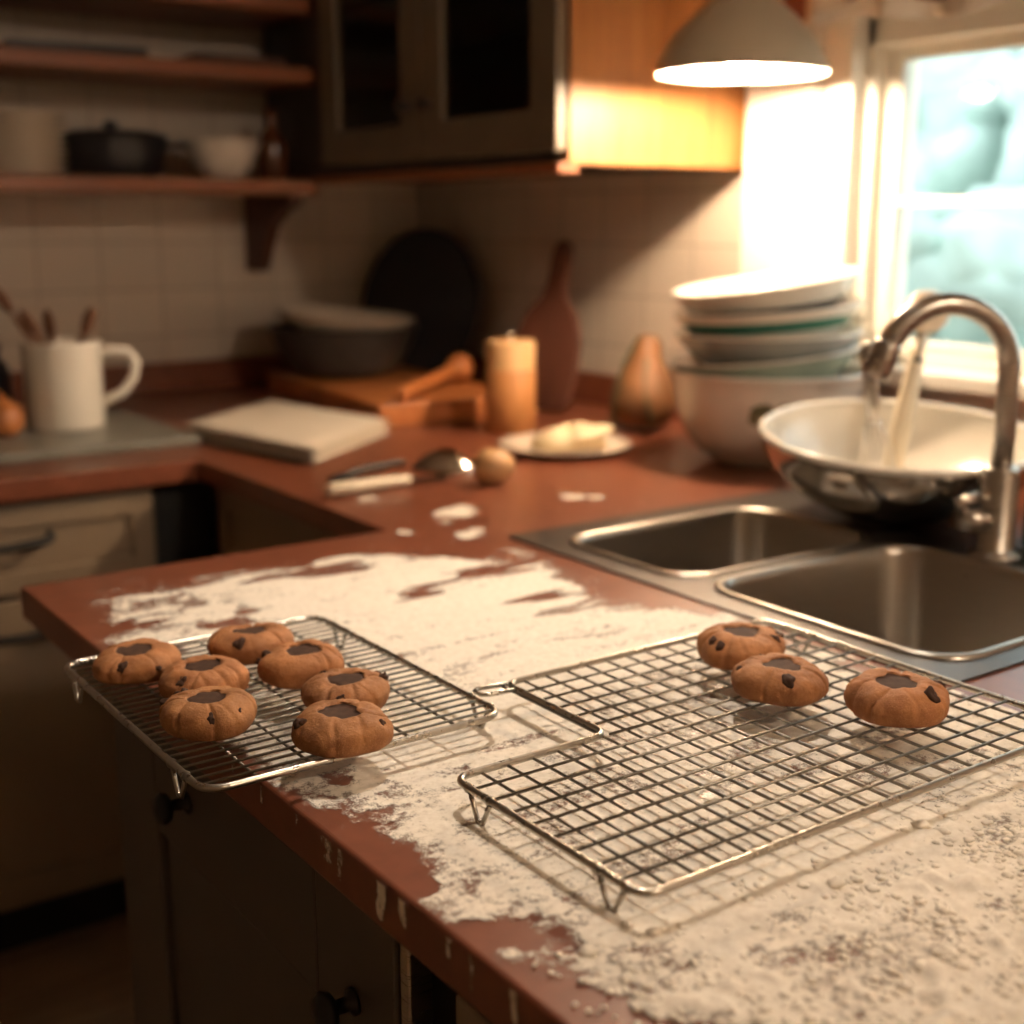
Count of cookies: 10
